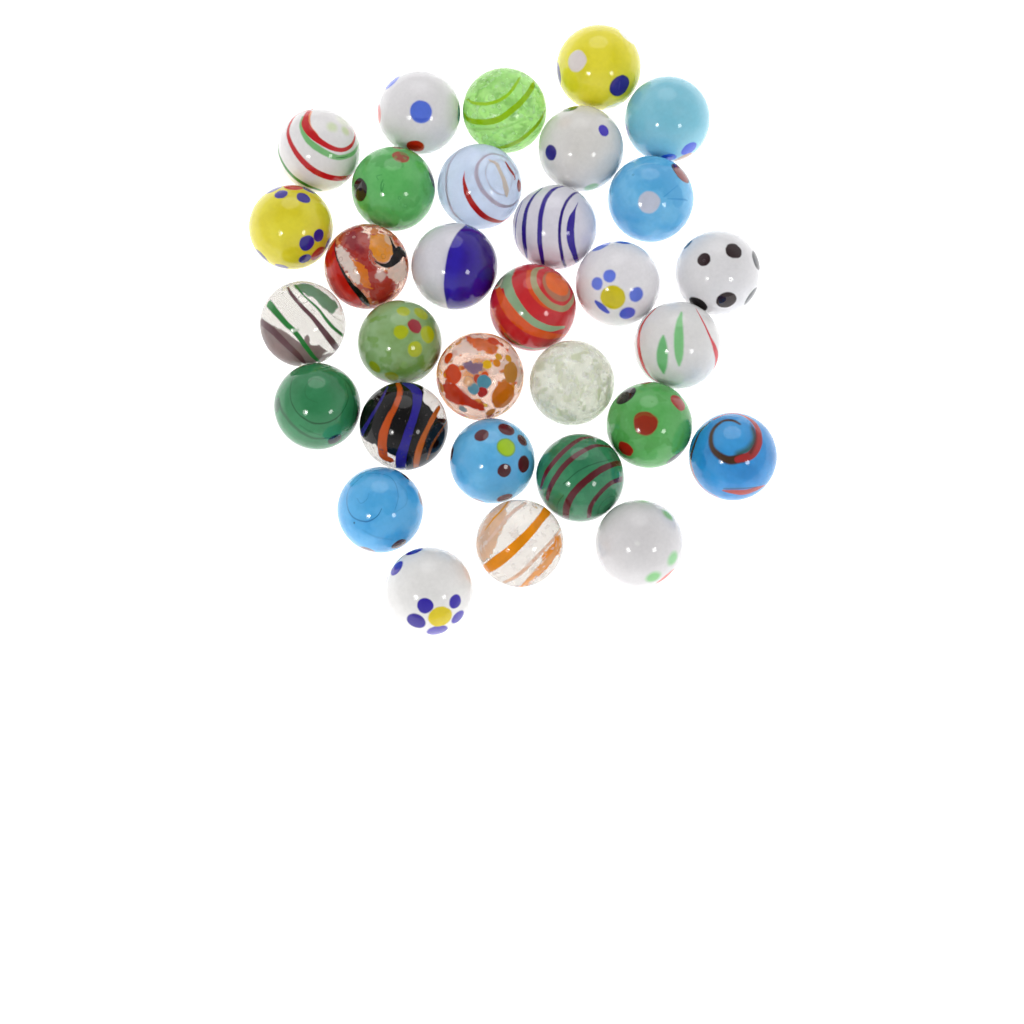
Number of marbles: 31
